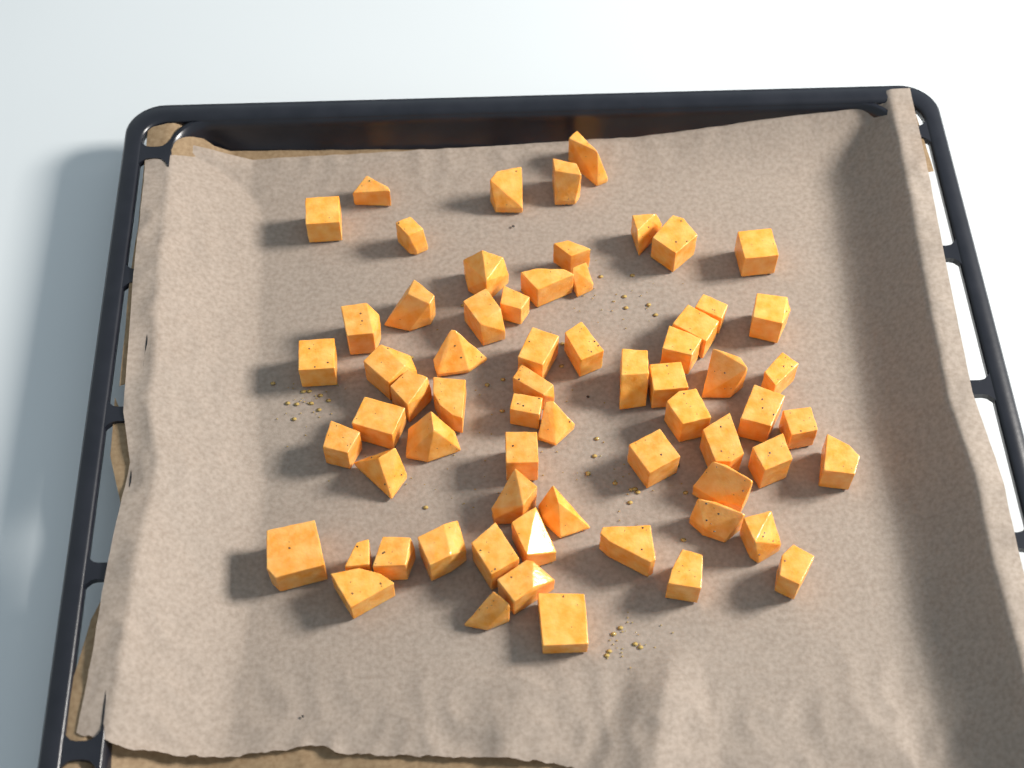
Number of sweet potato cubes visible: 65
